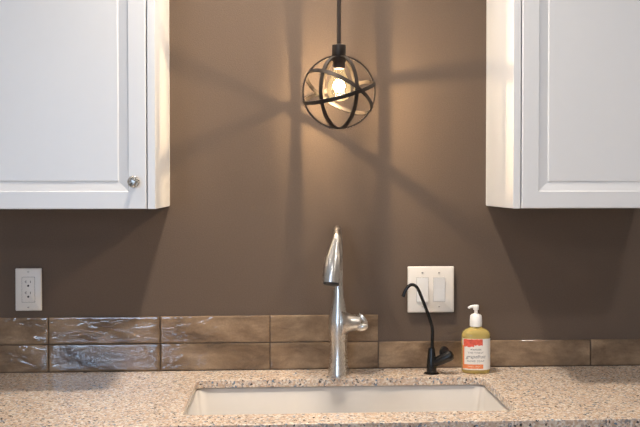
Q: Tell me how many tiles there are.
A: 11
